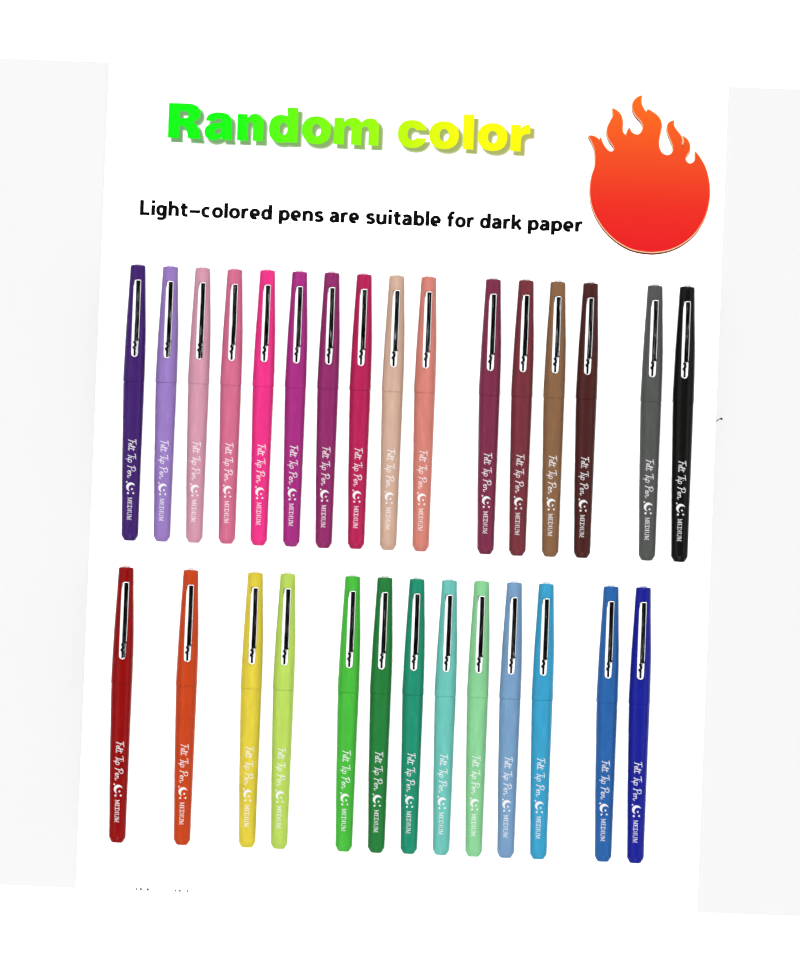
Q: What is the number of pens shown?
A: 29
